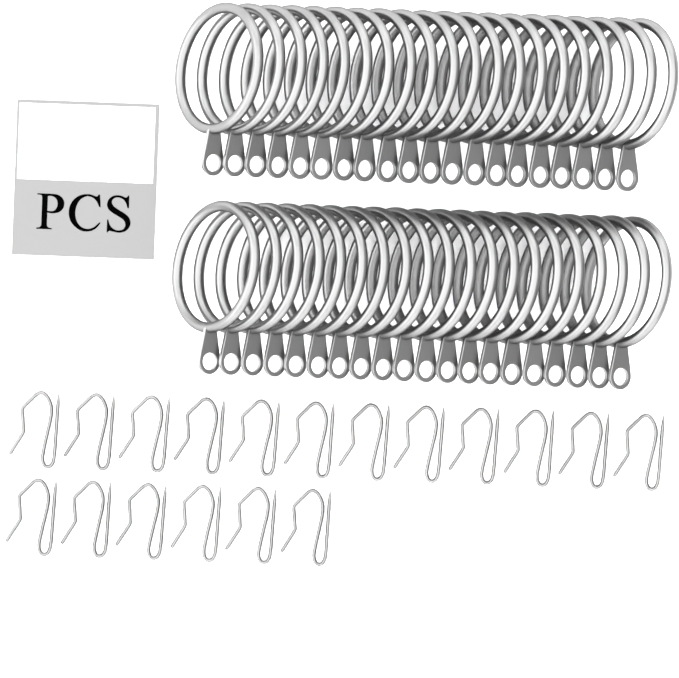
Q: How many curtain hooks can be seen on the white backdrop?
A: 18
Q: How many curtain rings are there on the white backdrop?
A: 40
